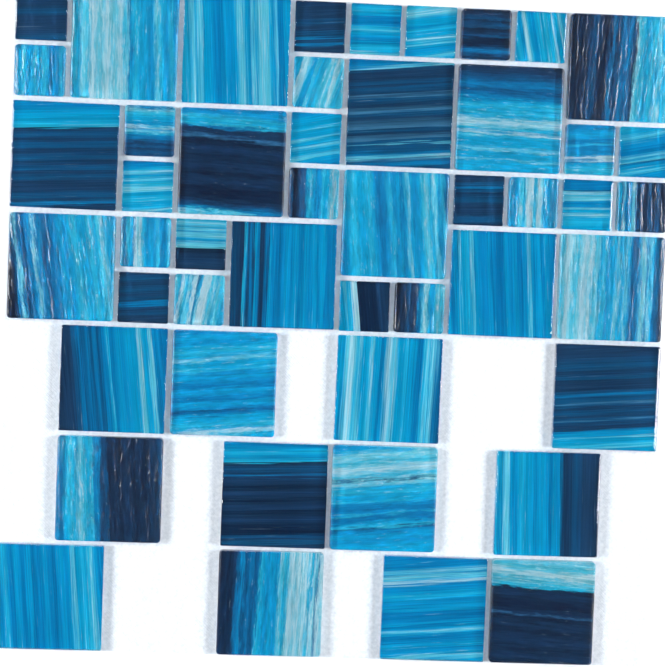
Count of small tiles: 24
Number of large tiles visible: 24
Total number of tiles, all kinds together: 48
